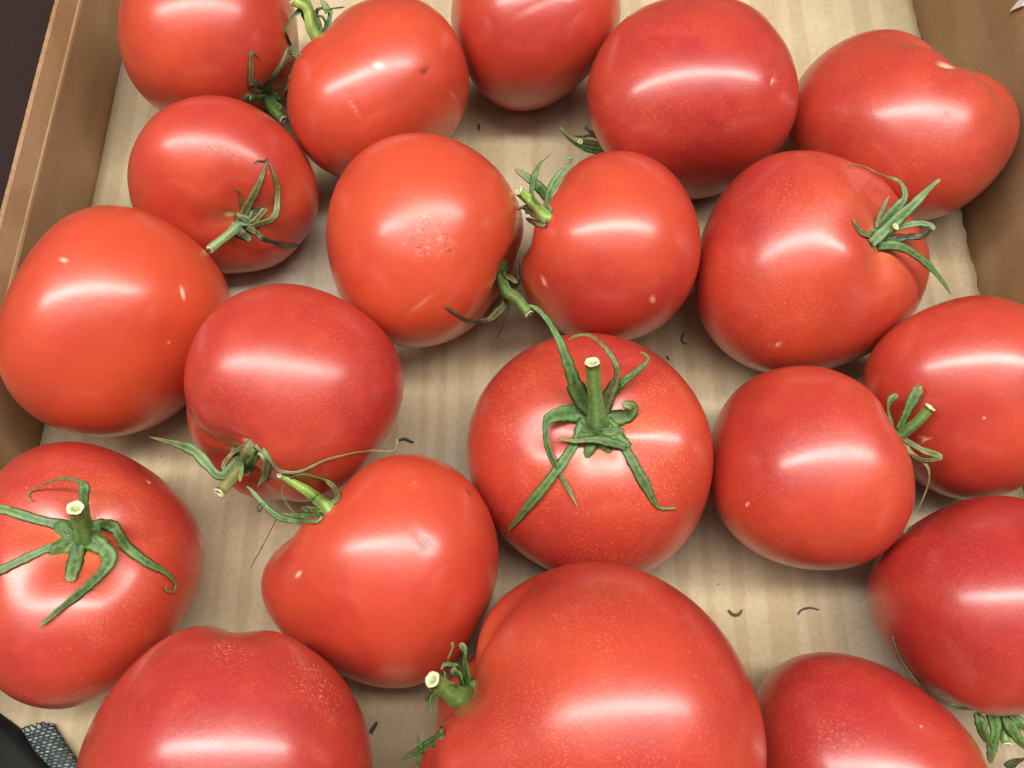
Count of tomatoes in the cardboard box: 20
